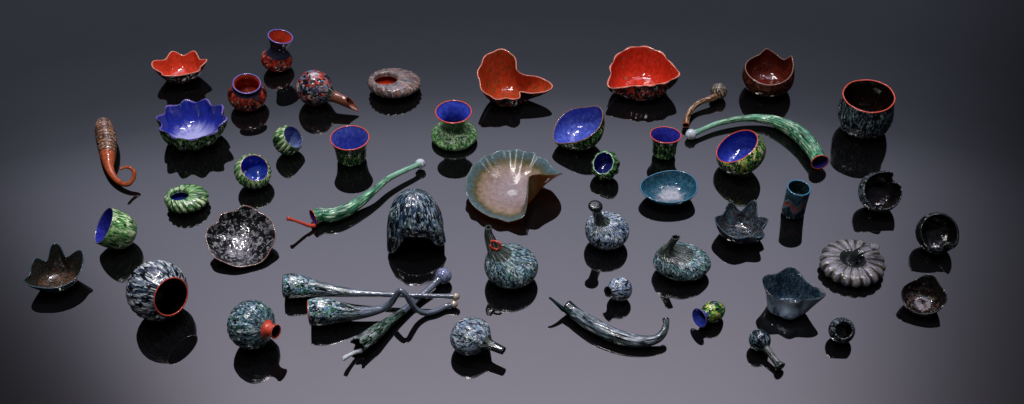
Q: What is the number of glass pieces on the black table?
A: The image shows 50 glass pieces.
